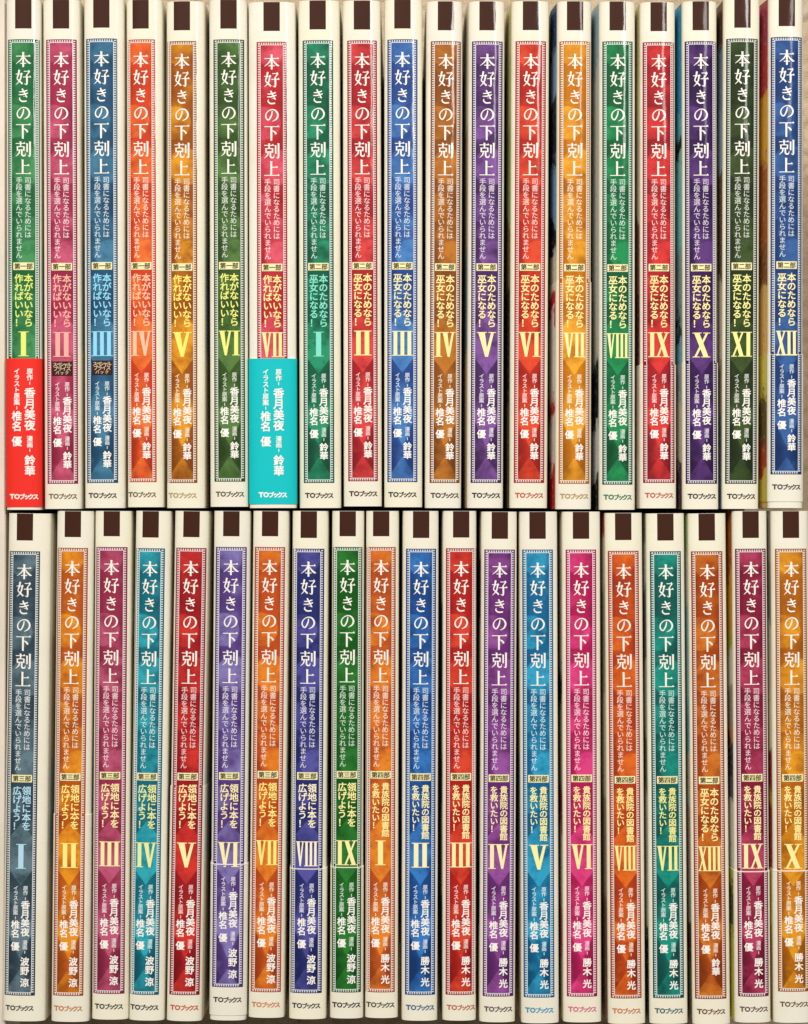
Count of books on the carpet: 39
